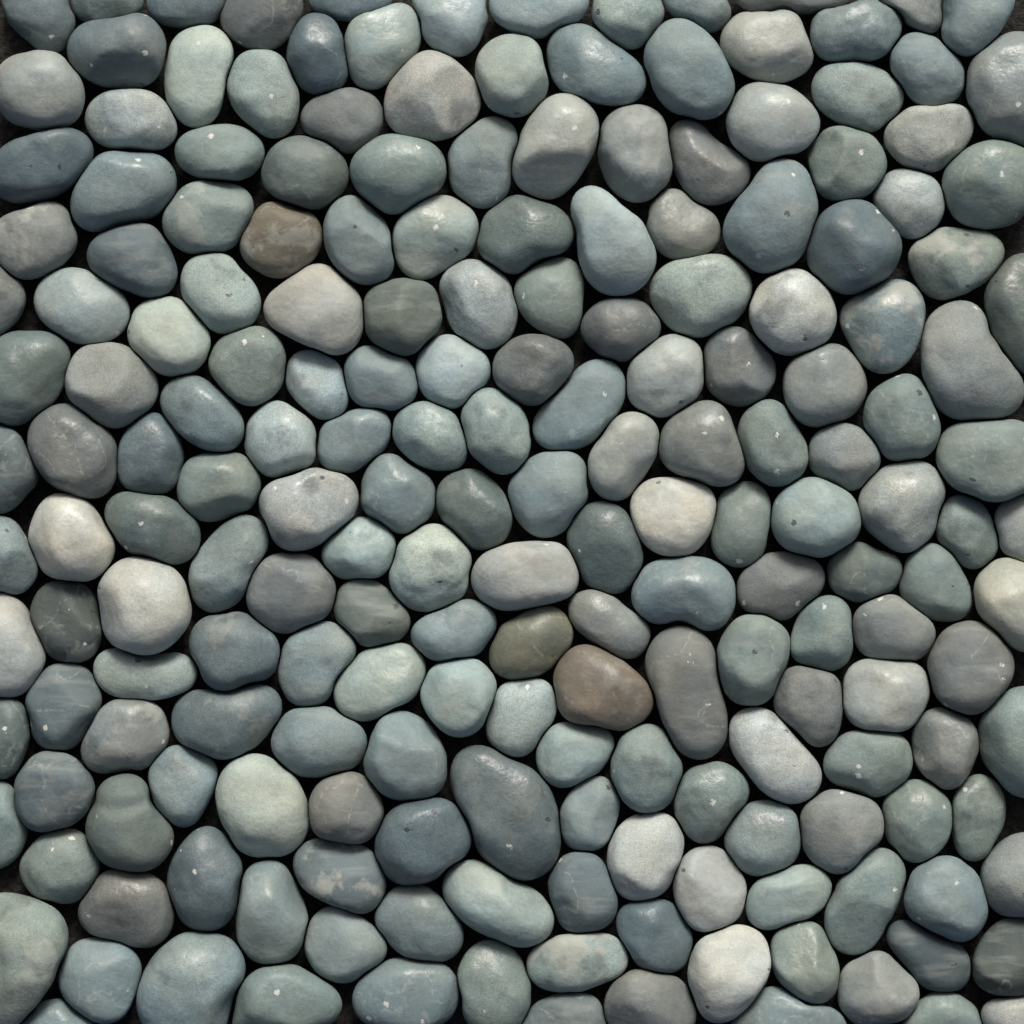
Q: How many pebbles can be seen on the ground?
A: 200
